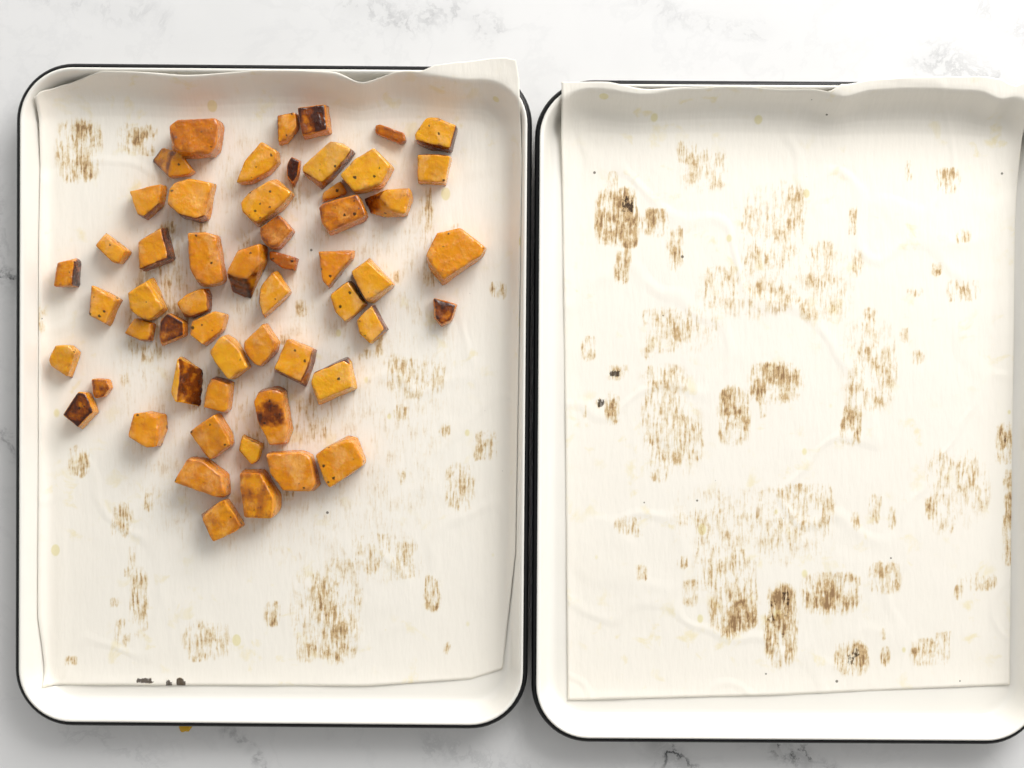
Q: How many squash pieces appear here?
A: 55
